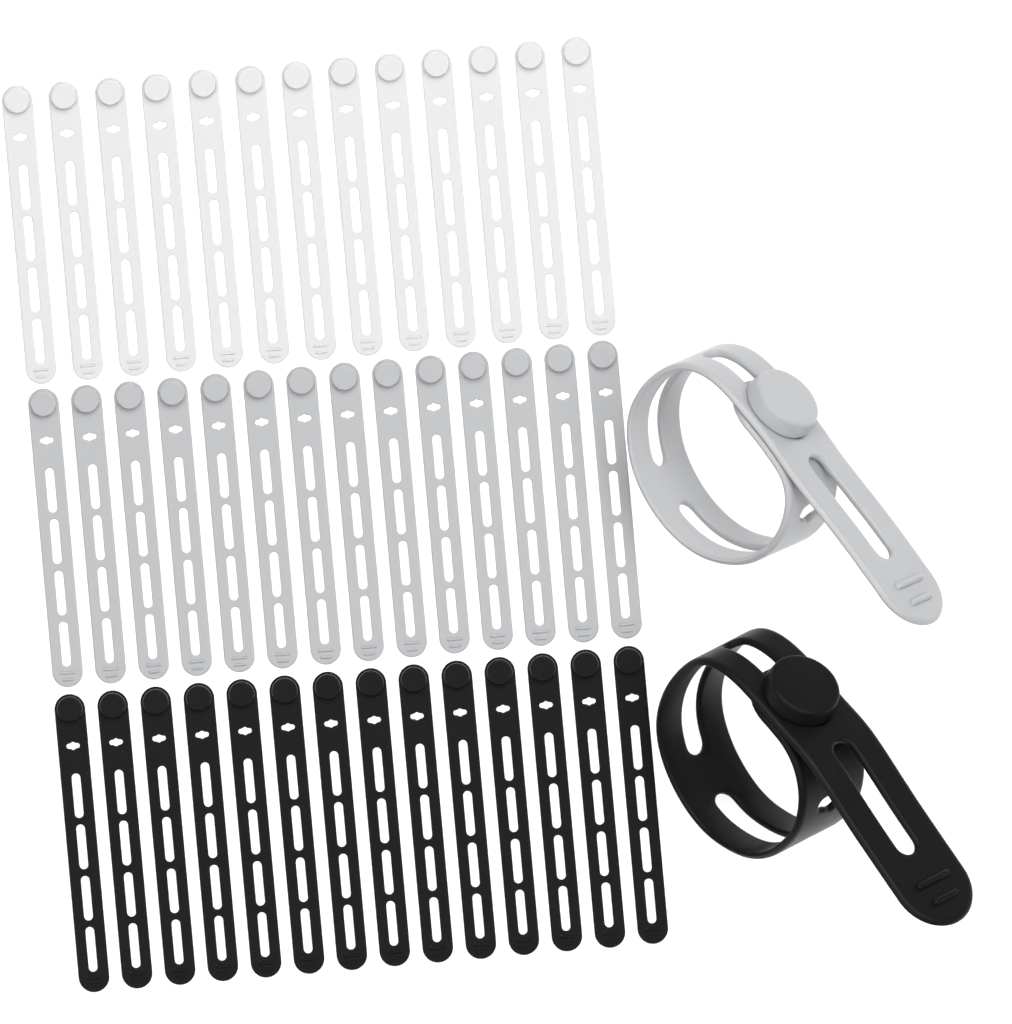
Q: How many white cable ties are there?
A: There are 13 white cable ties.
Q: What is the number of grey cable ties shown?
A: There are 15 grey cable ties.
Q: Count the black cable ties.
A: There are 15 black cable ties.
